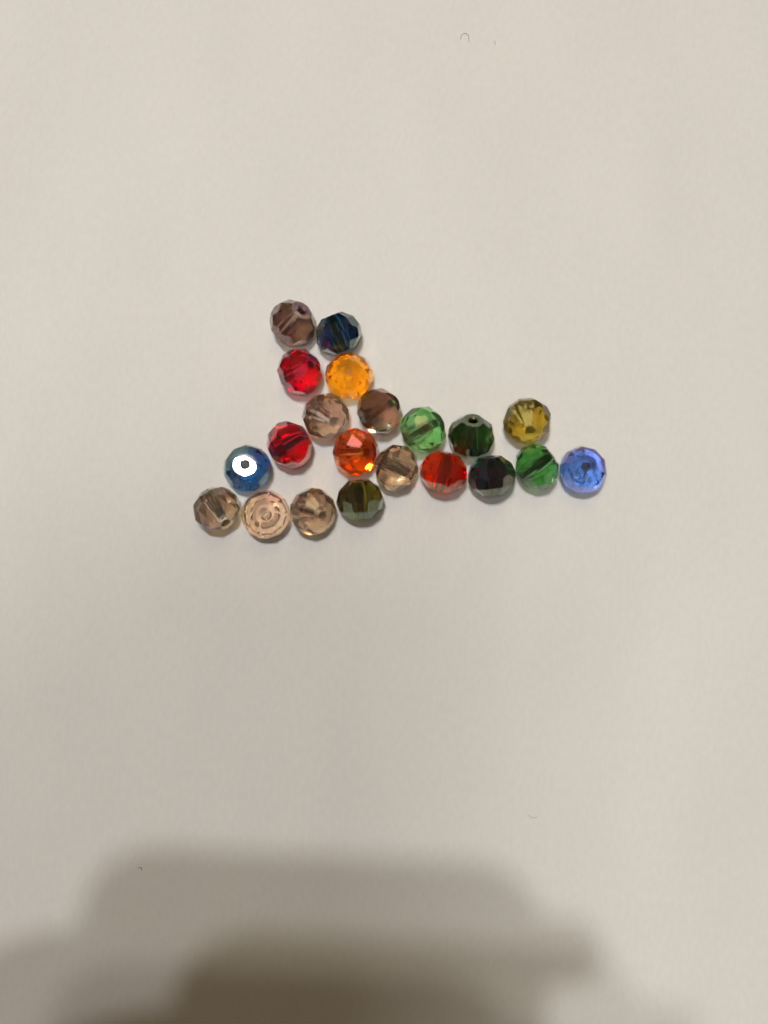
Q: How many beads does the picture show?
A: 21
